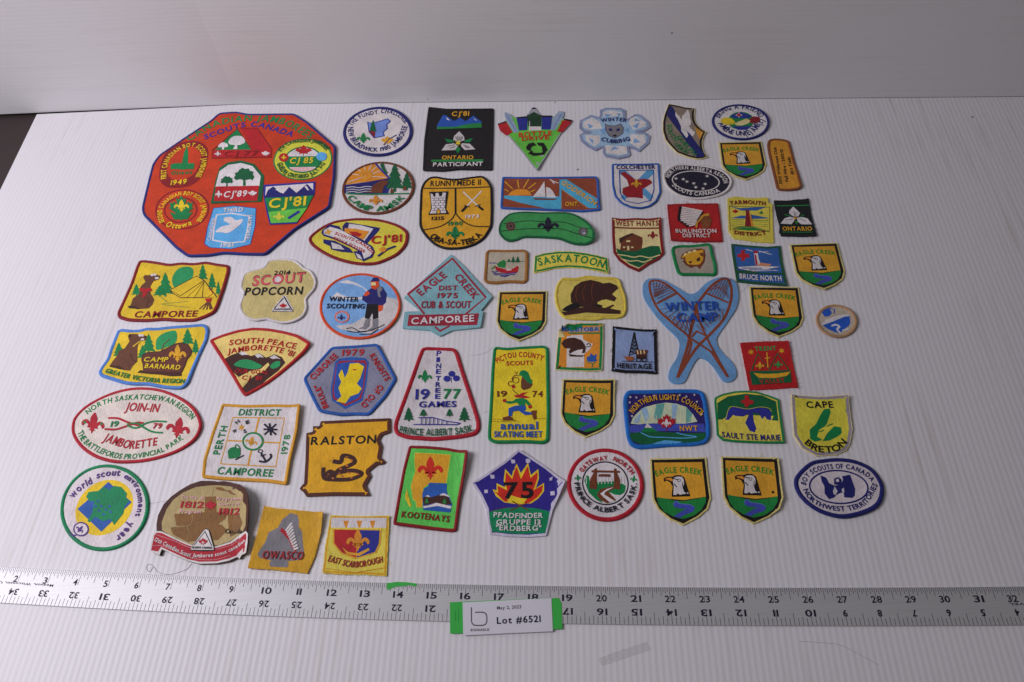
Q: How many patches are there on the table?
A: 59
